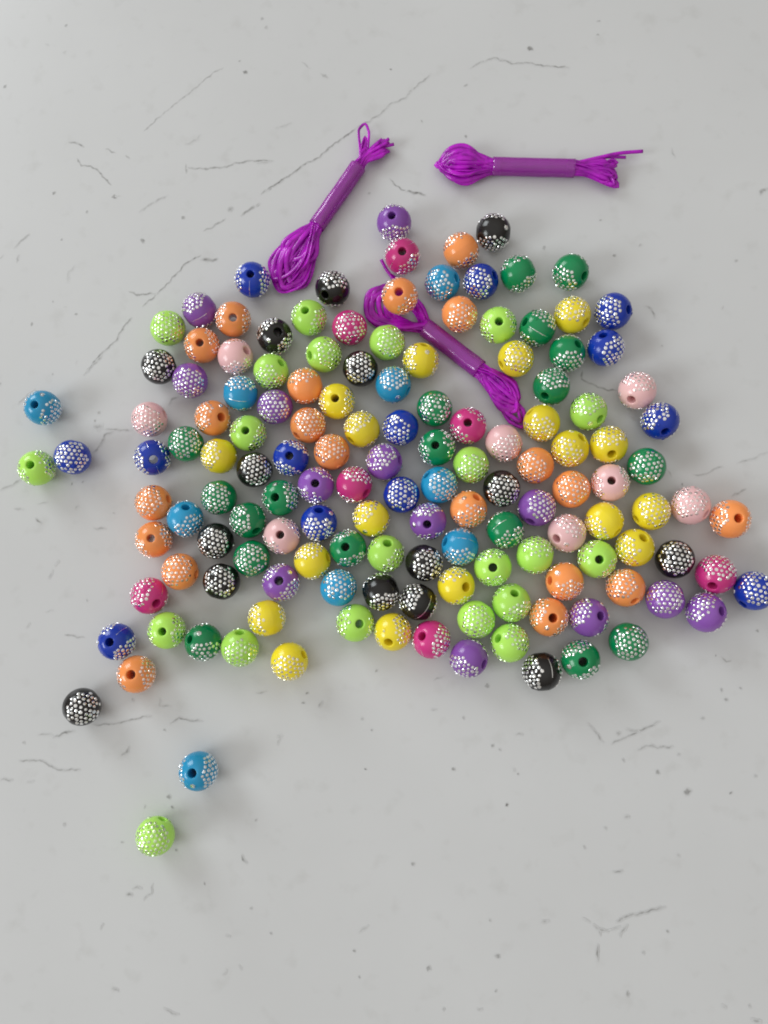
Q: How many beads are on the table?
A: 142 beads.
